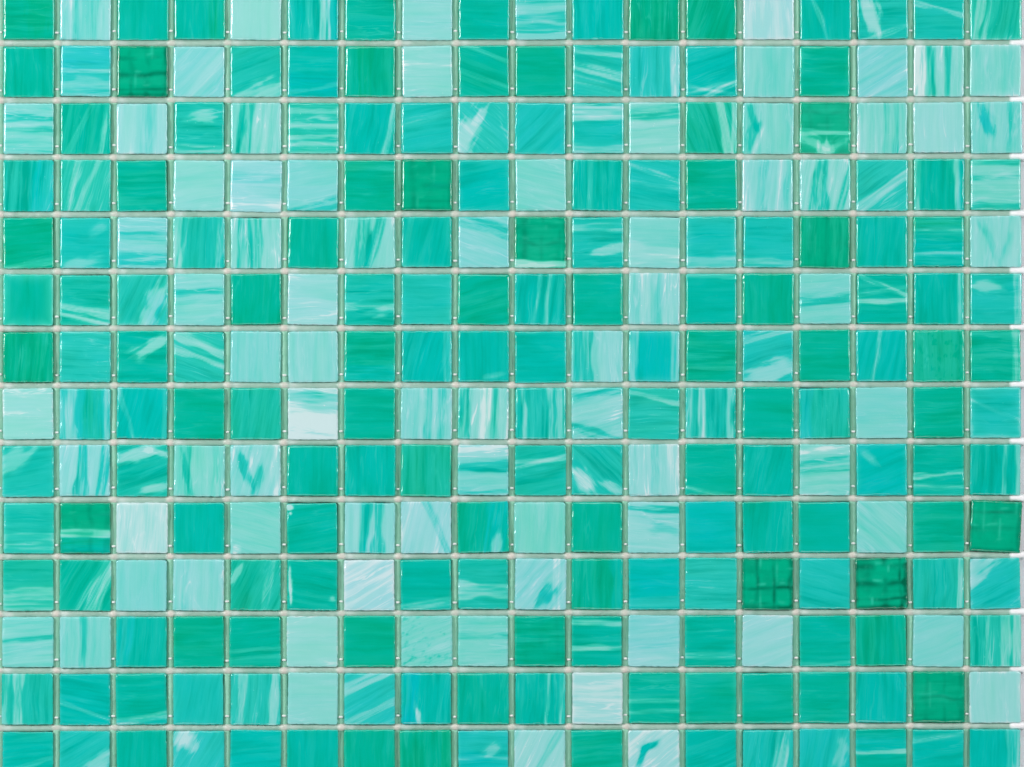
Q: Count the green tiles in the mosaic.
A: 177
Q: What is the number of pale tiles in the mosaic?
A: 75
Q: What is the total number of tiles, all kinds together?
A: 252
